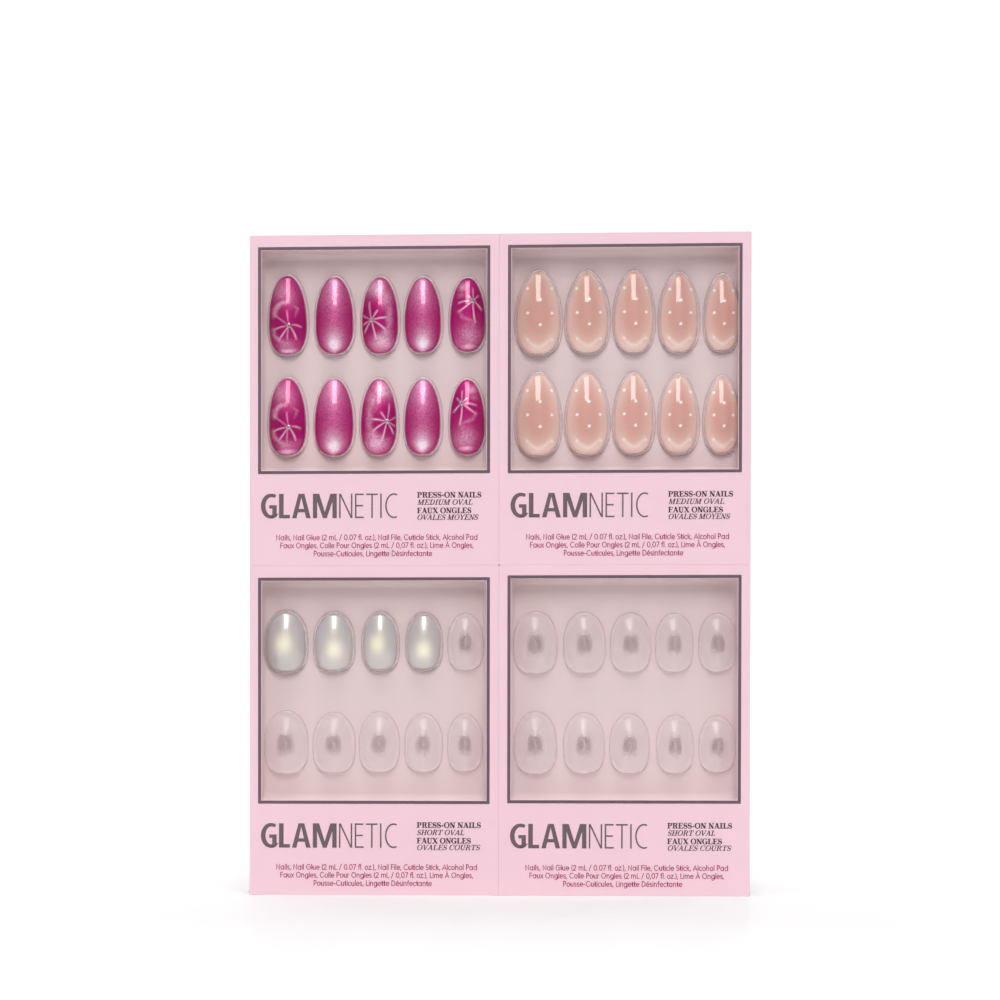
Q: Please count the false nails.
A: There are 24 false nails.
